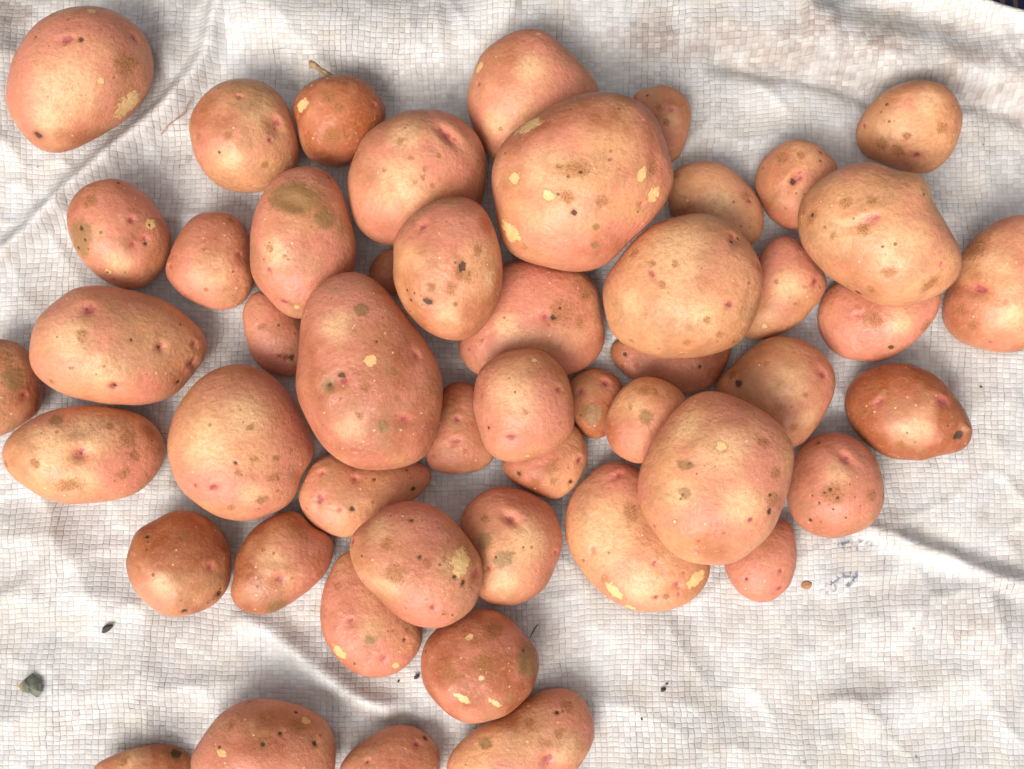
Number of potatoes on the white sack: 50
